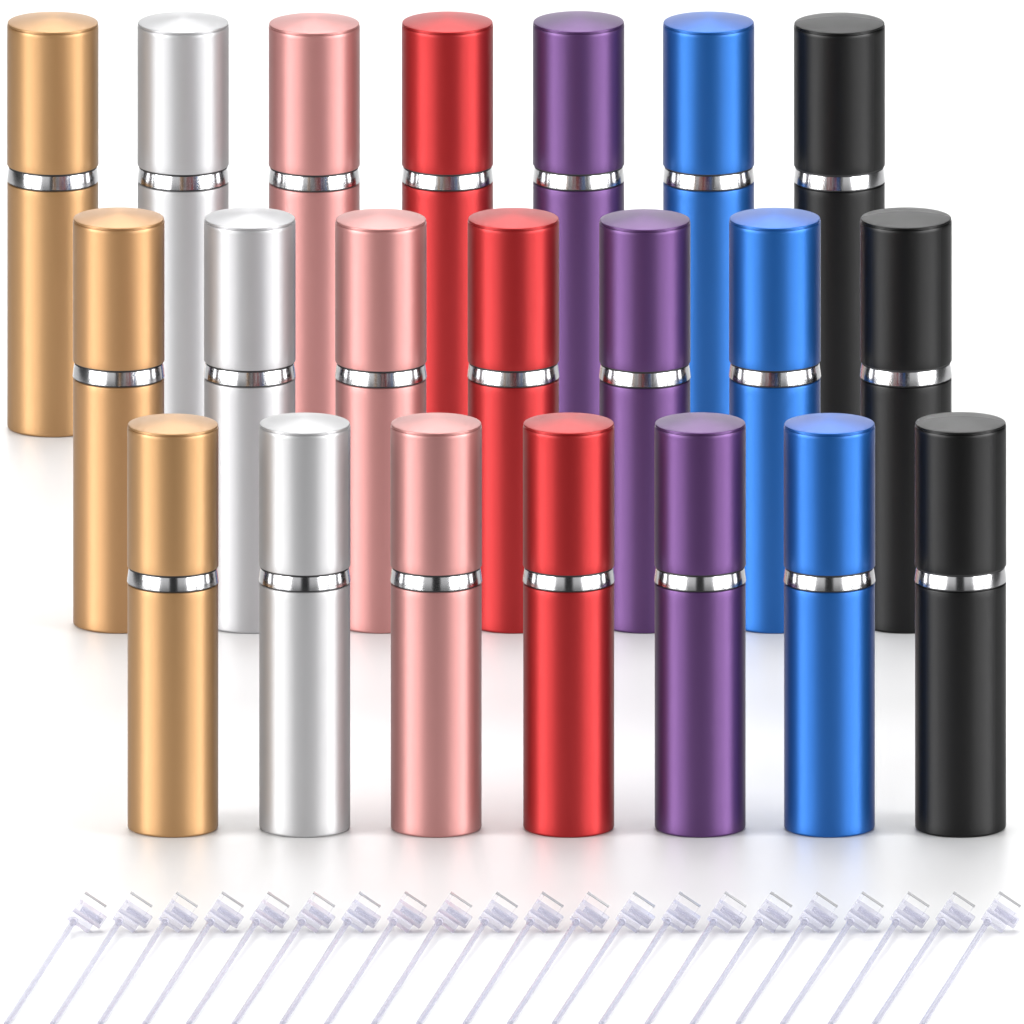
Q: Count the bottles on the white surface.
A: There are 21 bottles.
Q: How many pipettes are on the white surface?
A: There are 21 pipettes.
